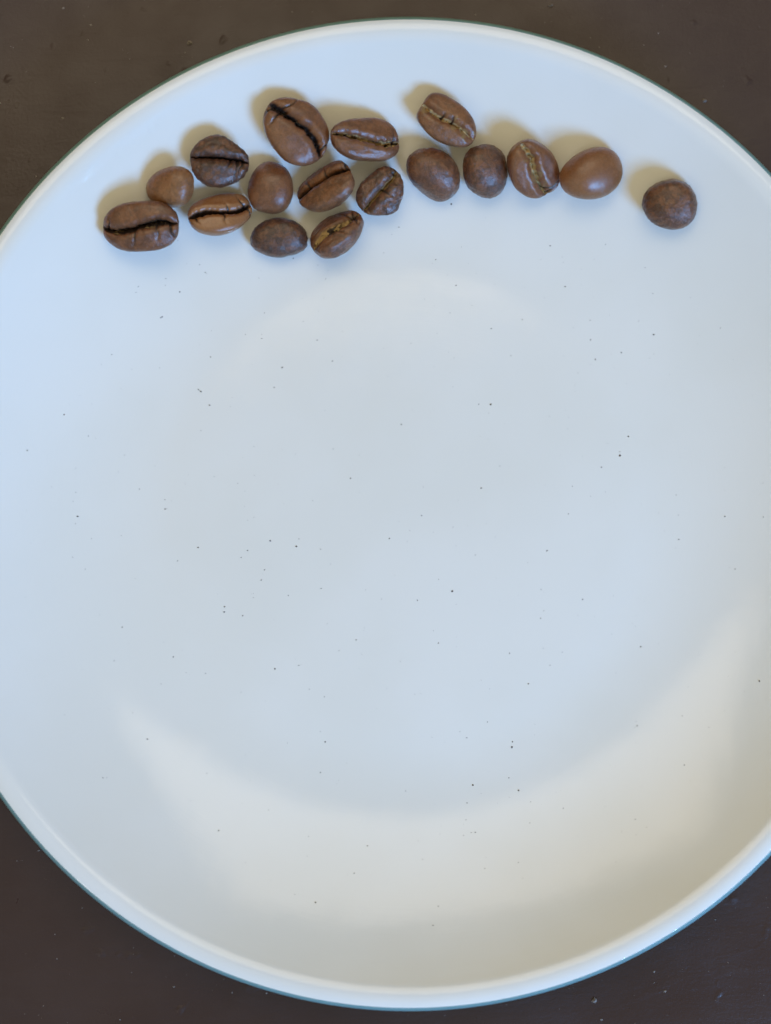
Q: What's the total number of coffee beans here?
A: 17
